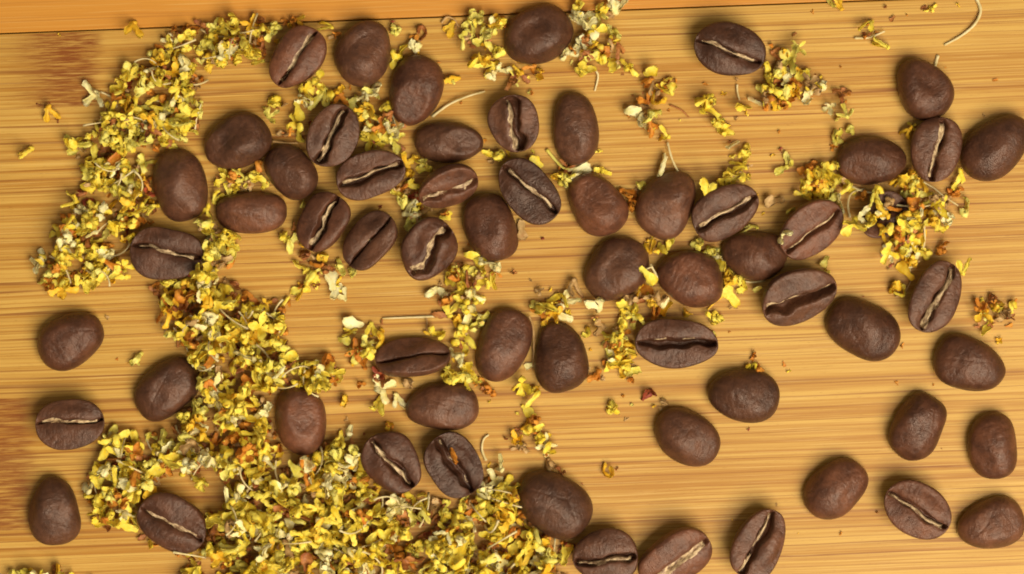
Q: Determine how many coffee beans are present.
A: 61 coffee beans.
